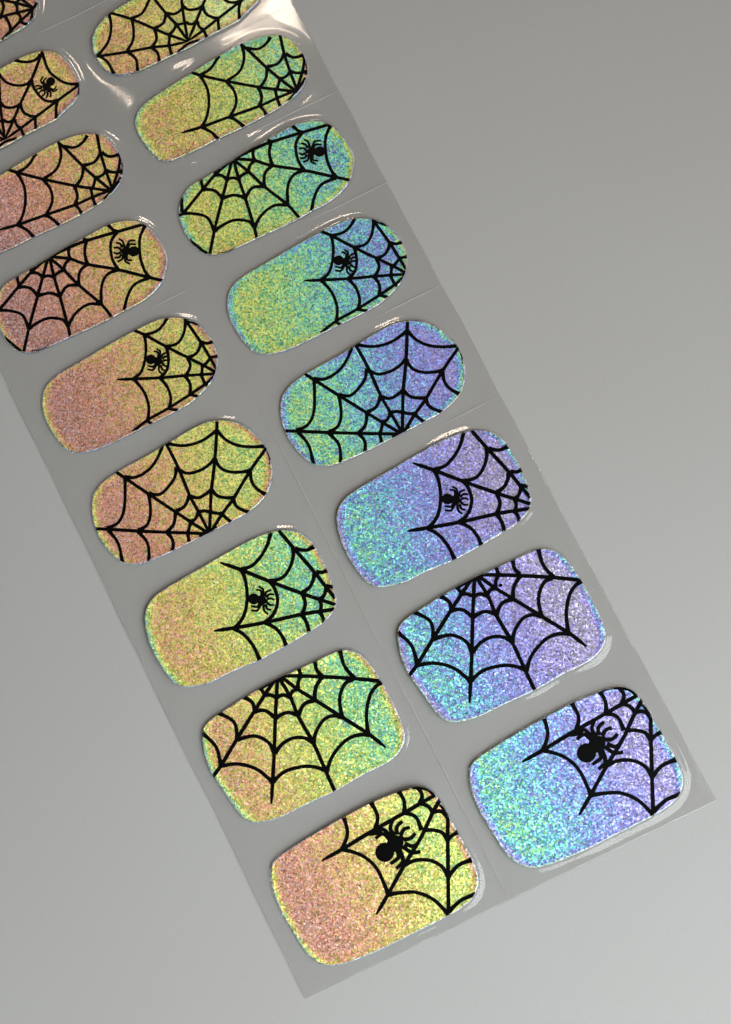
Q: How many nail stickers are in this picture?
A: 17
